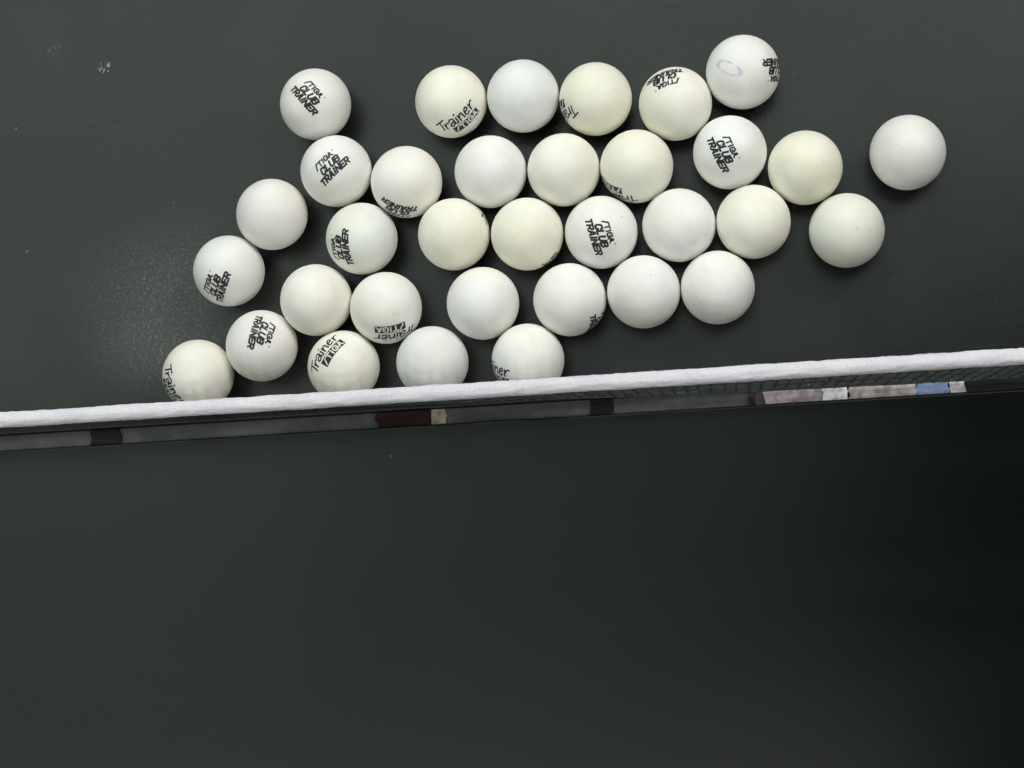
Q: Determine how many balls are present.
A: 34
